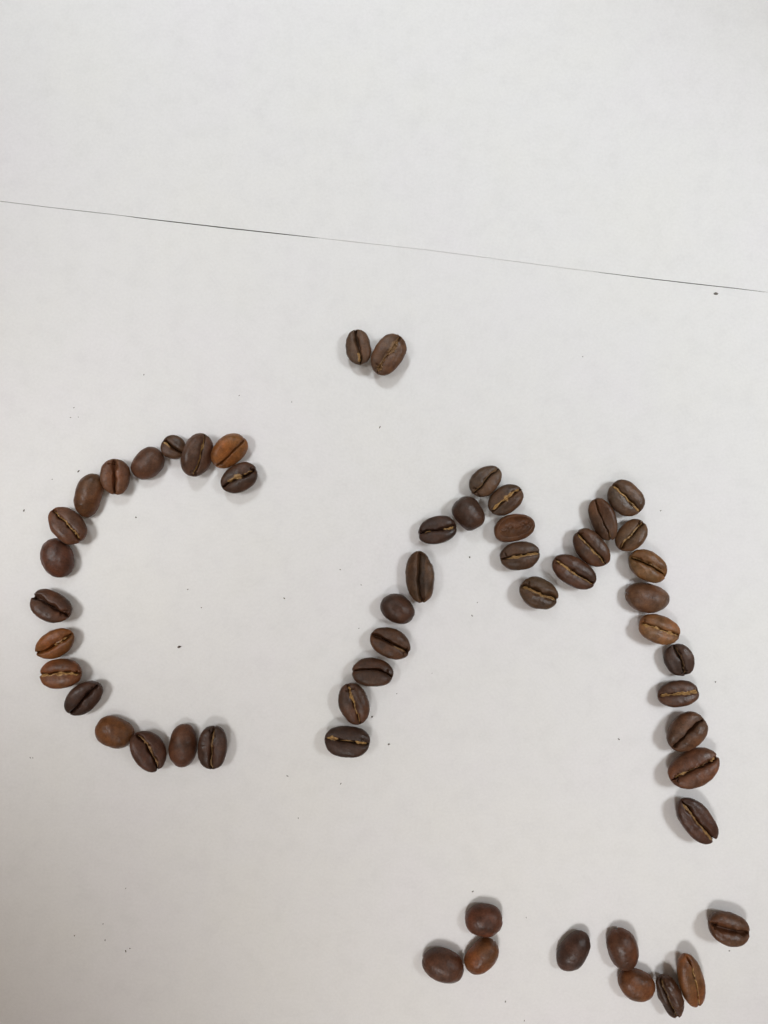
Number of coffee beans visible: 54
